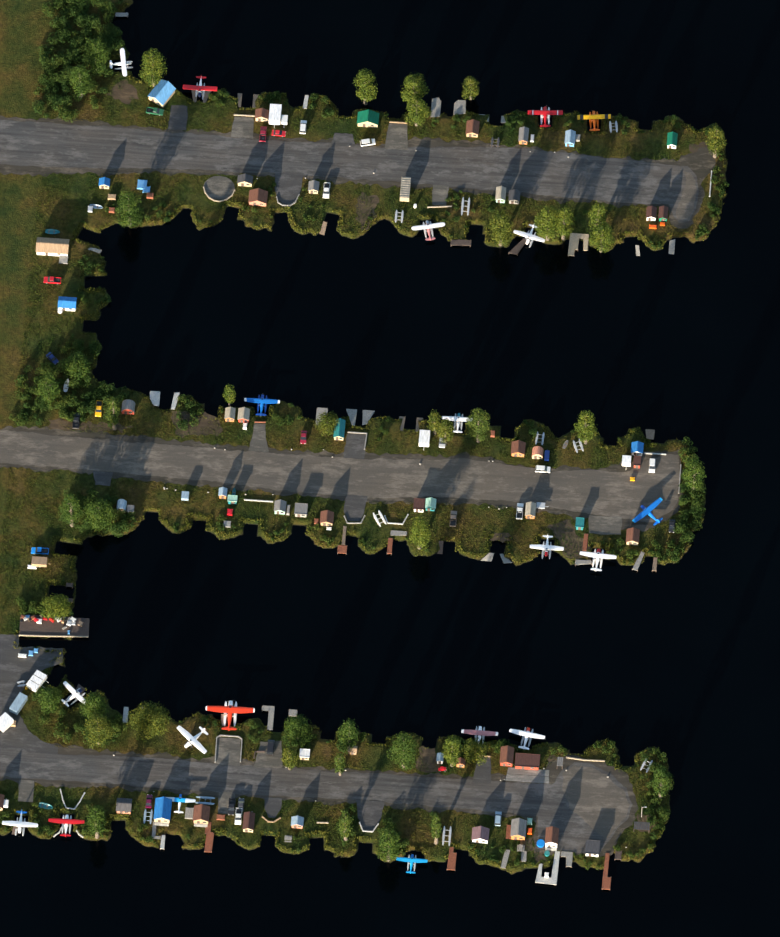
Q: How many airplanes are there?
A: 20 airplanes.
